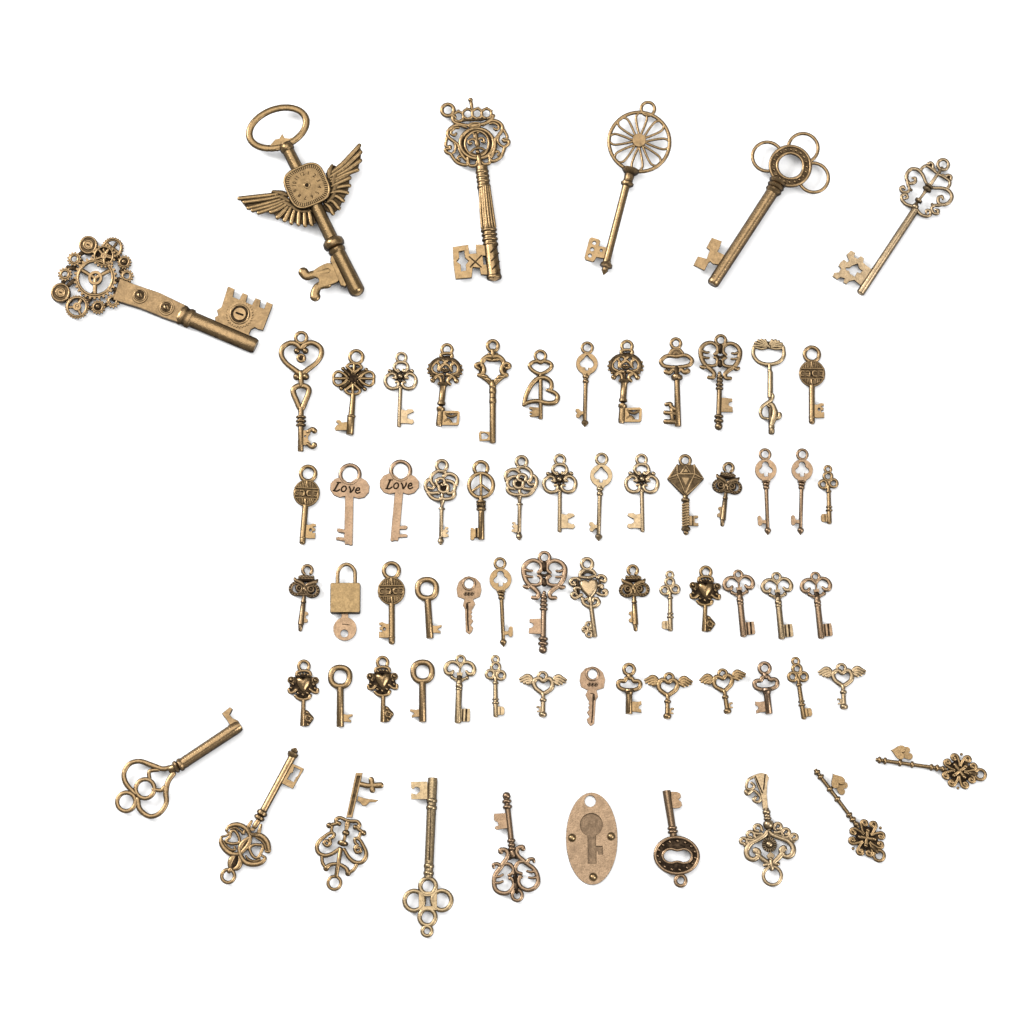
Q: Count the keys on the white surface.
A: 69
